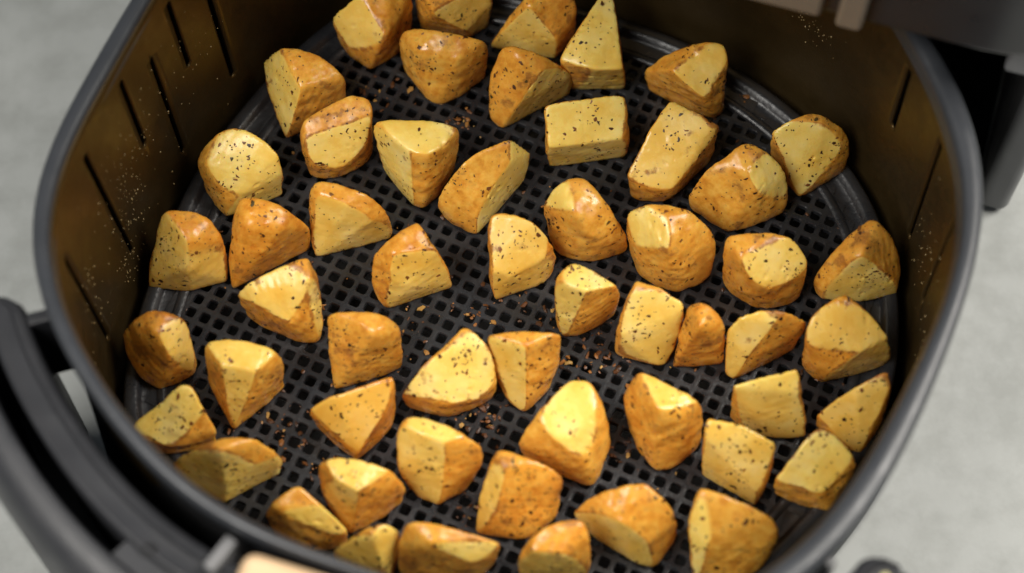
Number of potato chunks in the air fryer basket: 54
